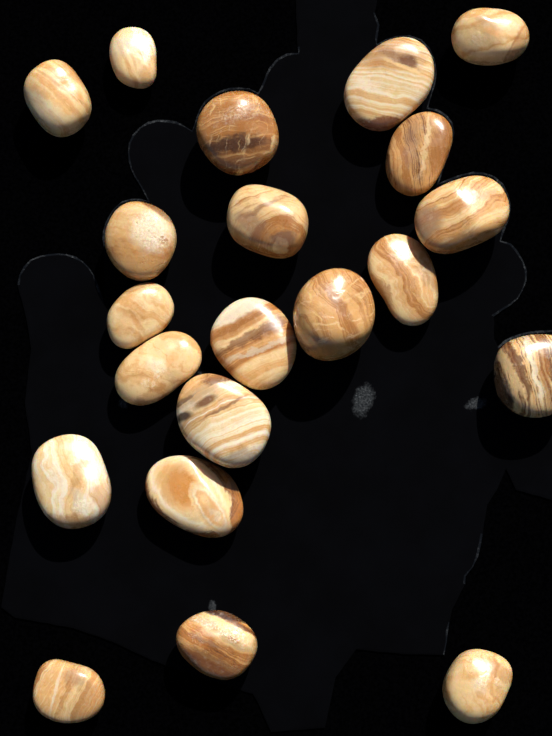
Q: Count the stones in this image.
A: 21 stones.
